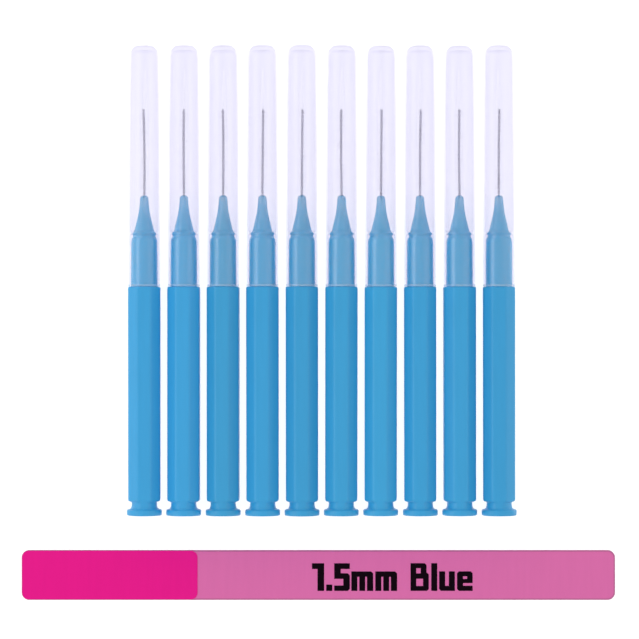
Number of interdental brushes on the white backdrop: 10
